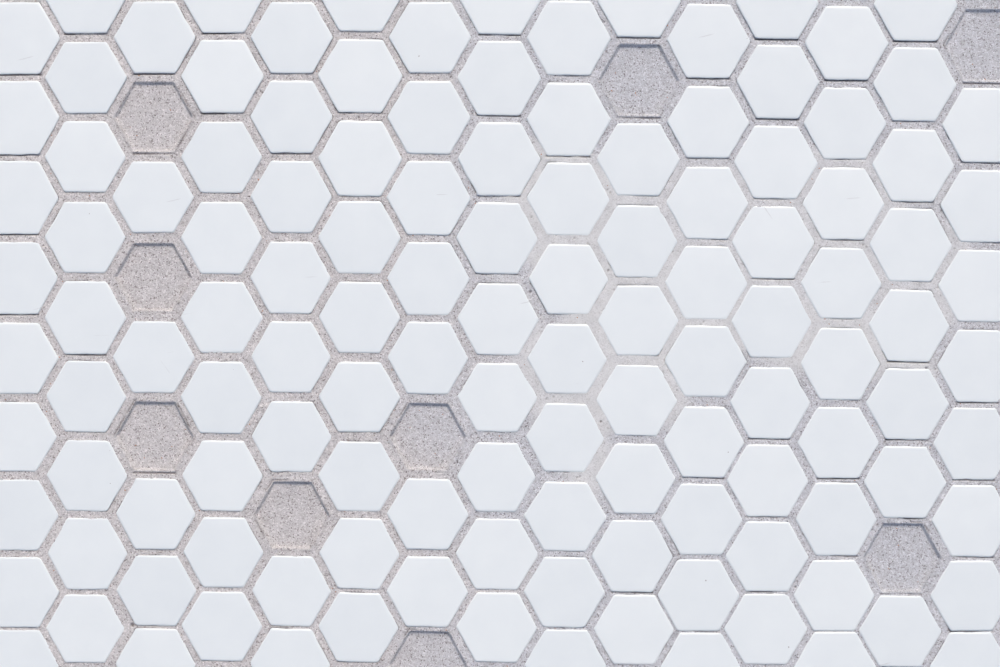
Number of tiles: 126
